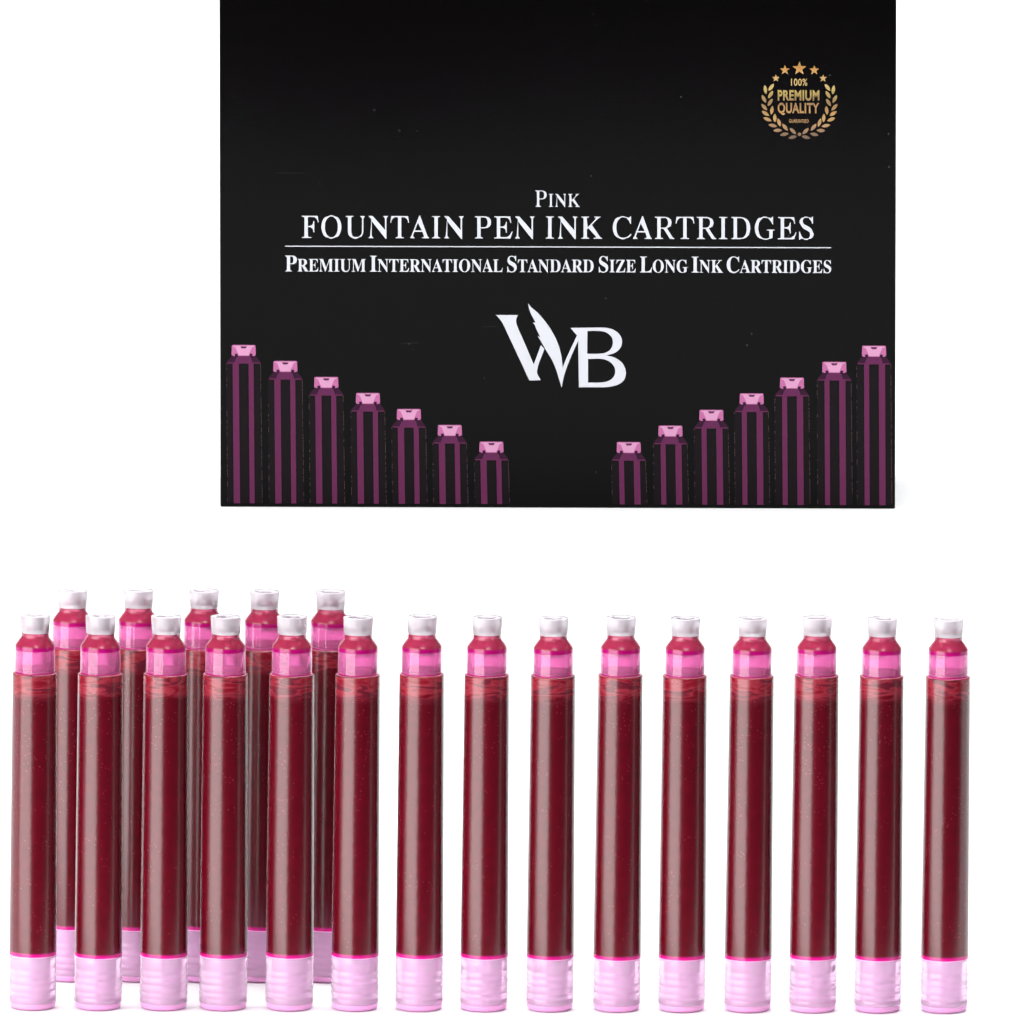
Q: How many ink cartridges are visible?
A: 20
